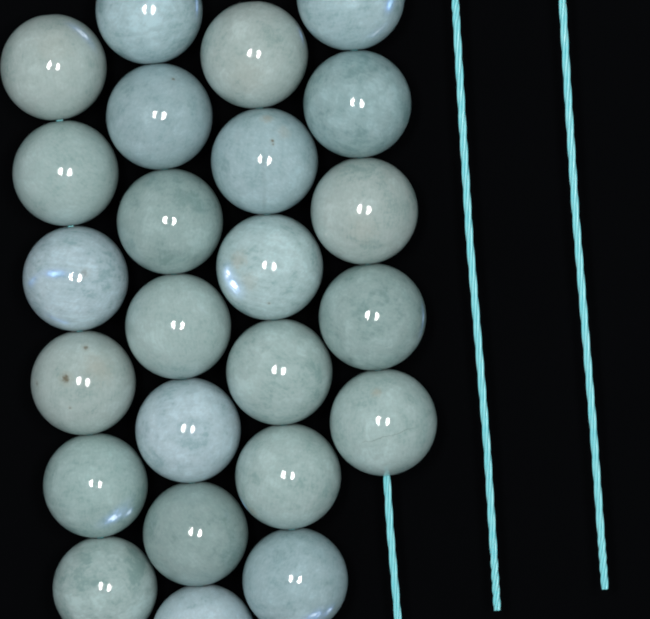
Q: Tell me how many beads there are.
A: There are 24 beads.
